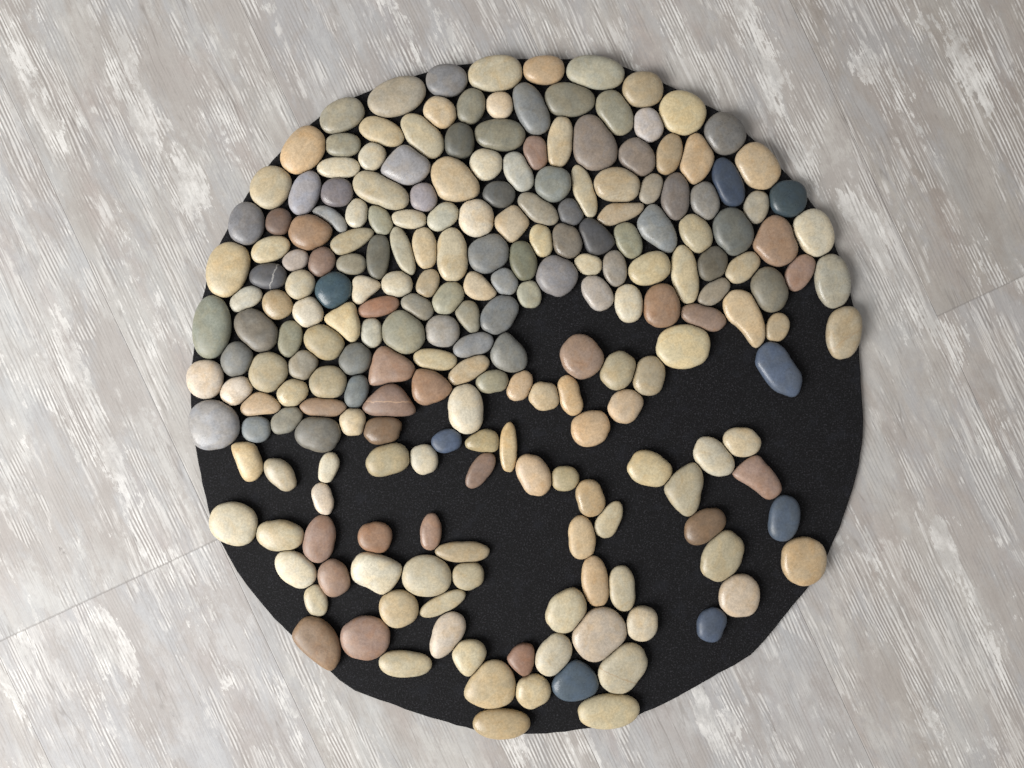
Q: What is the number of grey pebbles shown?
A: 75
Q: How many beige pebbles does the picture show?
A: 113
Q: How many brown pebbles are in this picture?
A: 25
